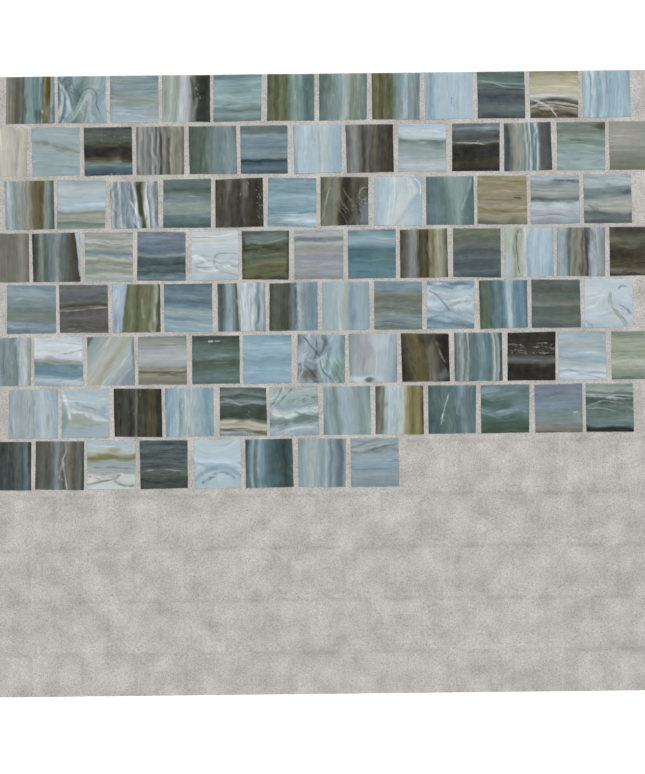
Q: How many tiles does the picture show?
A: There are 95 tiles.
